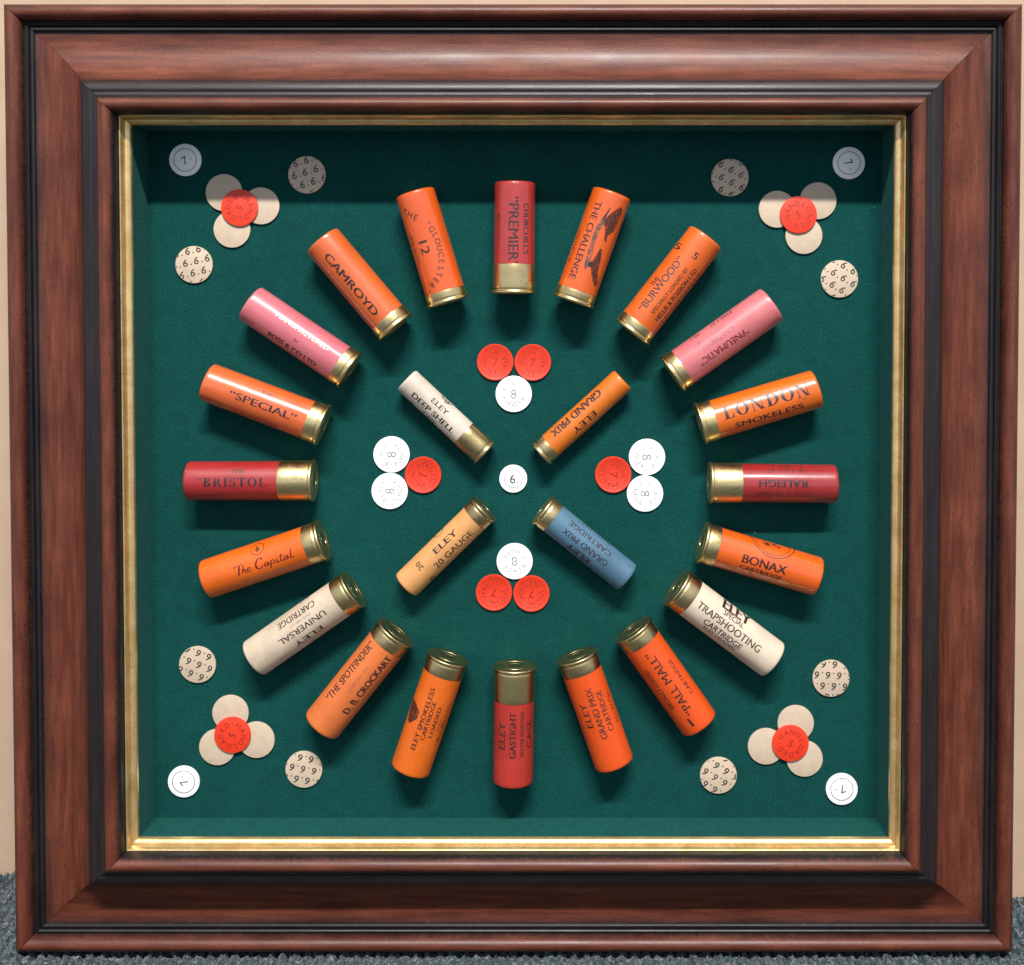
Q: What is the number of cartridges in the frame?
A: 24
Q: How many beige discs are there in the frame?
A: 20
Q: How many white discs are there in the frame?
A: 11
